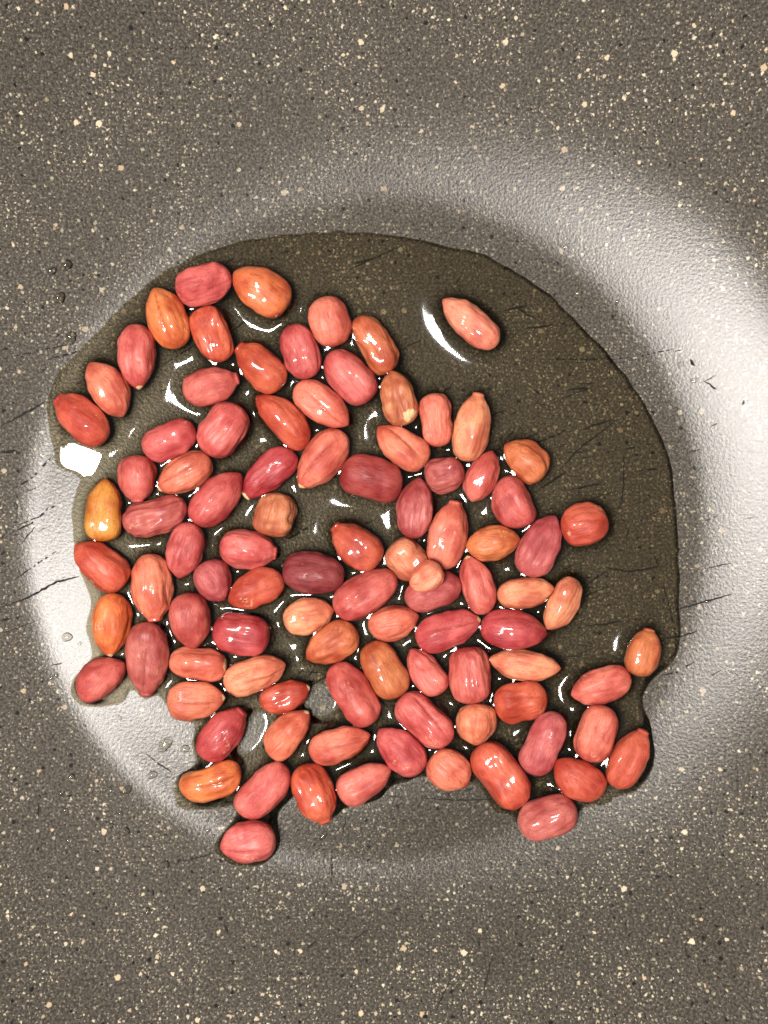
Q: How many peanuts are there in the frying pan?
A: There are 95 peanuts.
